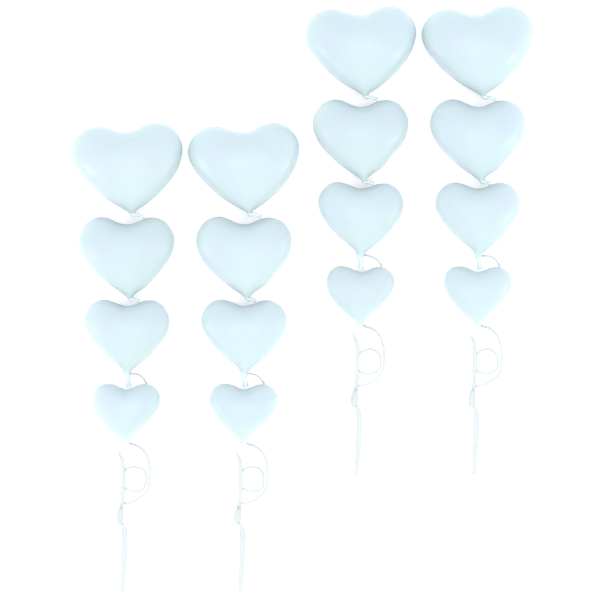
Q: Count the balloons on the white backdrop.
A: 16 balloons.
